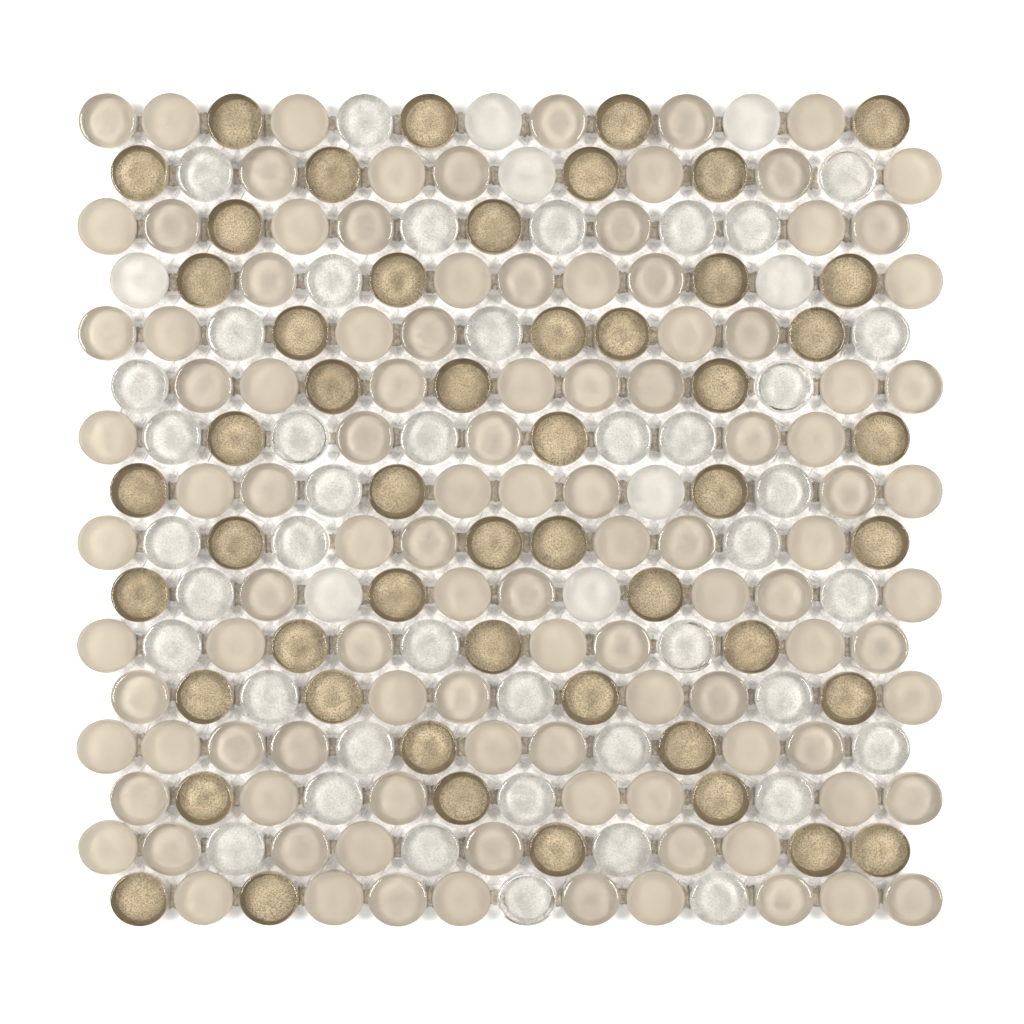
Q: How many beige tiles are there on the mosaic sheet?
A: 107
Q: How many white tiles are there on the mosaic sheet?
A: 50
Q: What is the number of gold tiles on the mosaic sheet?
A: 51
